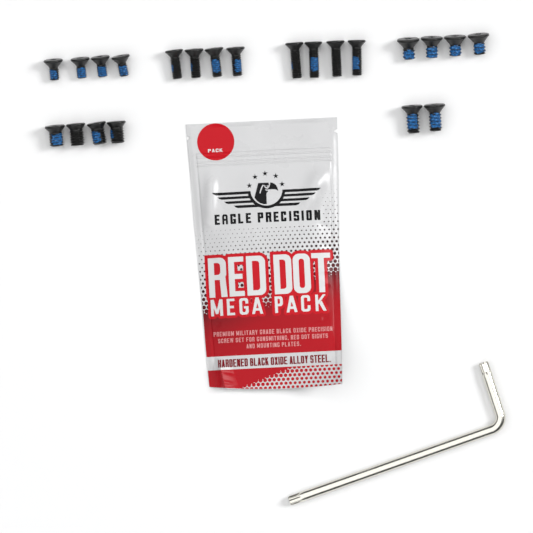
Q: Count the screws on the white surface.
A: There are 22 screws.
